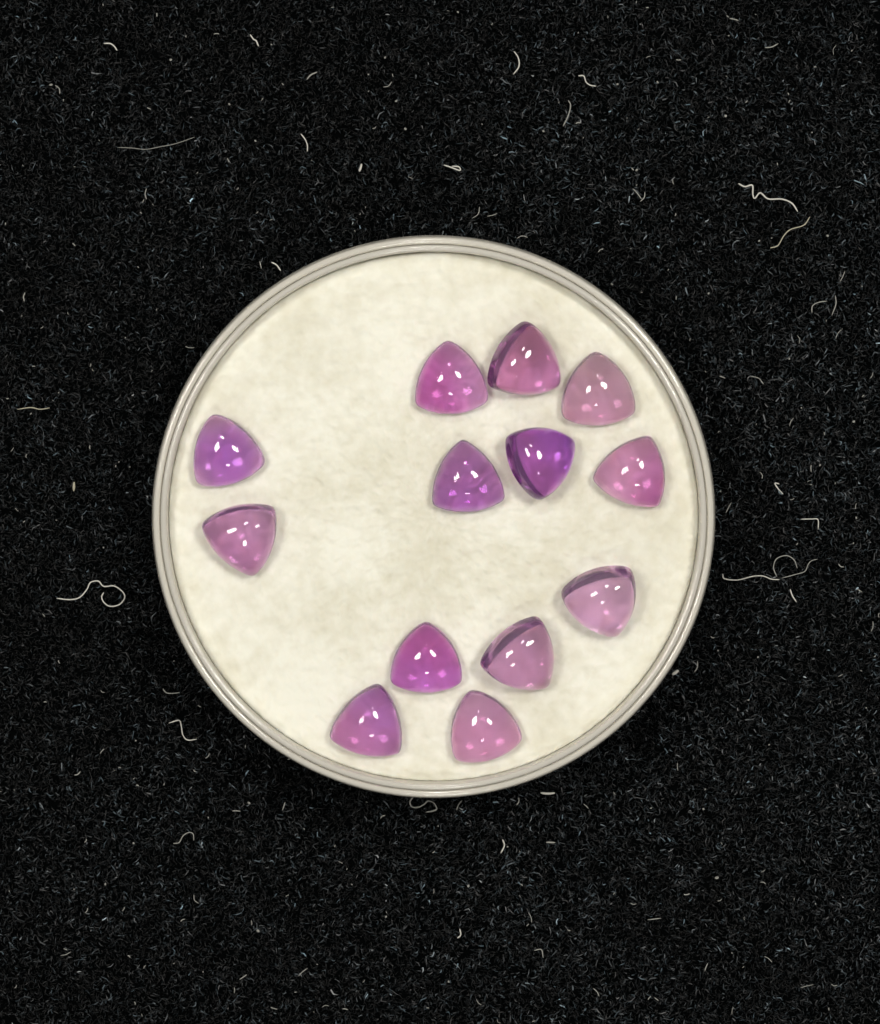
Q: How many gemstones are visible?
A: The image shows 13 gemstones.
